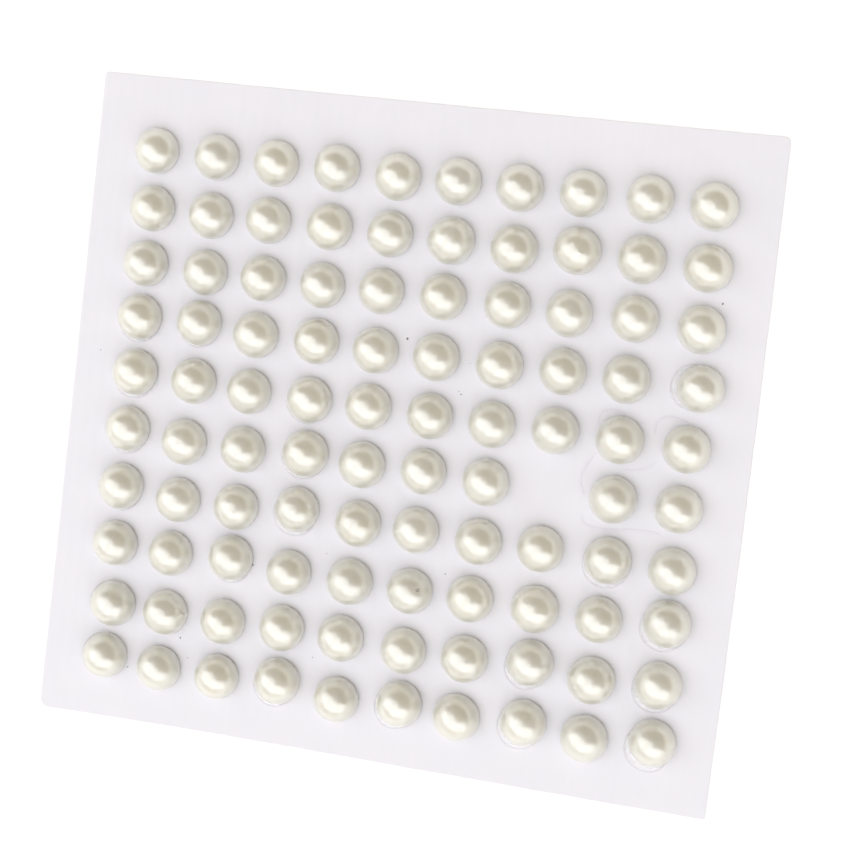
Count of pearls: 99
